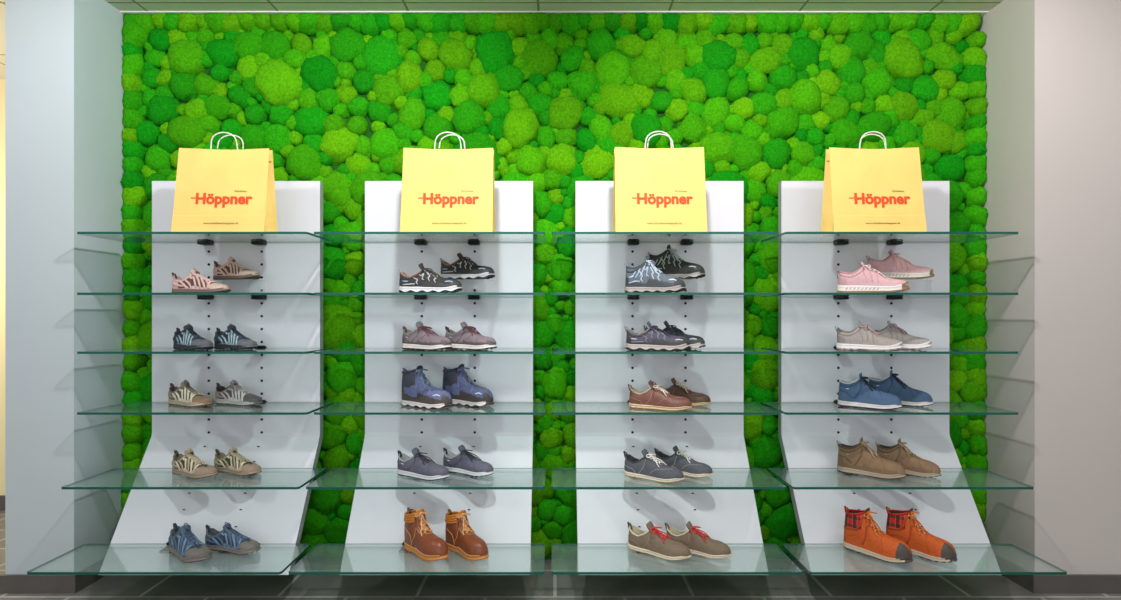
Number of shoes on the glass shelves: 40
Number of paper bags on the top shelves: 4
